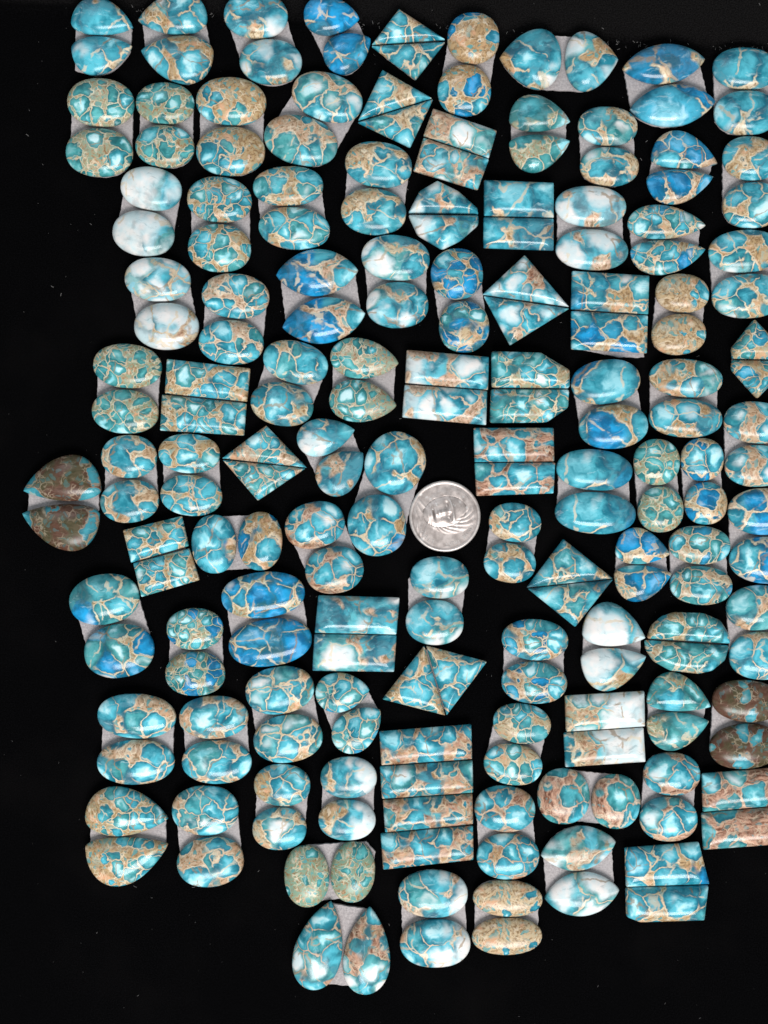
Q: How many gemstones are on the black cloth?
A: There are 196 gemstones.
